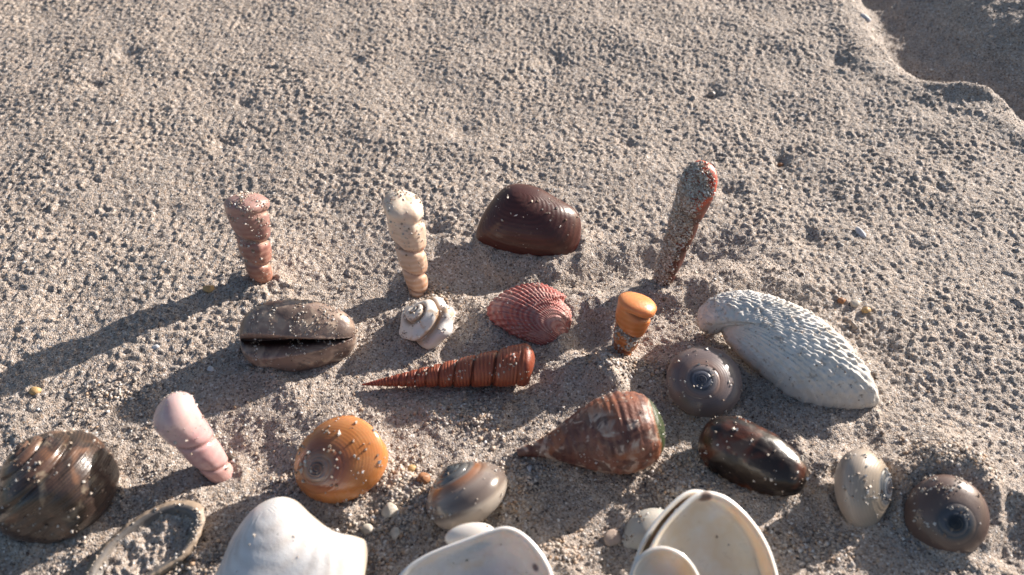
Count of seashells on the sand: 25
